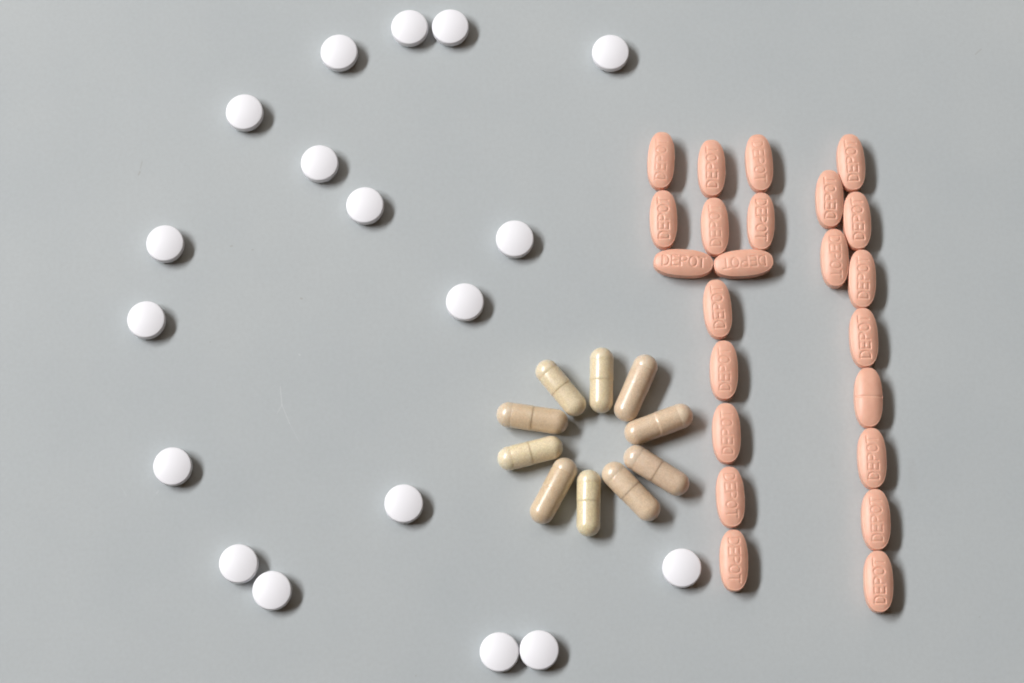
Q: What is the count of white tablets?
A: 18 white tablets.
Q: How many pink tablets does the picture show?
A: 23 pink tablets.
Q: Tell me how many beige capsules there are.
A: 10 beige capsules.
